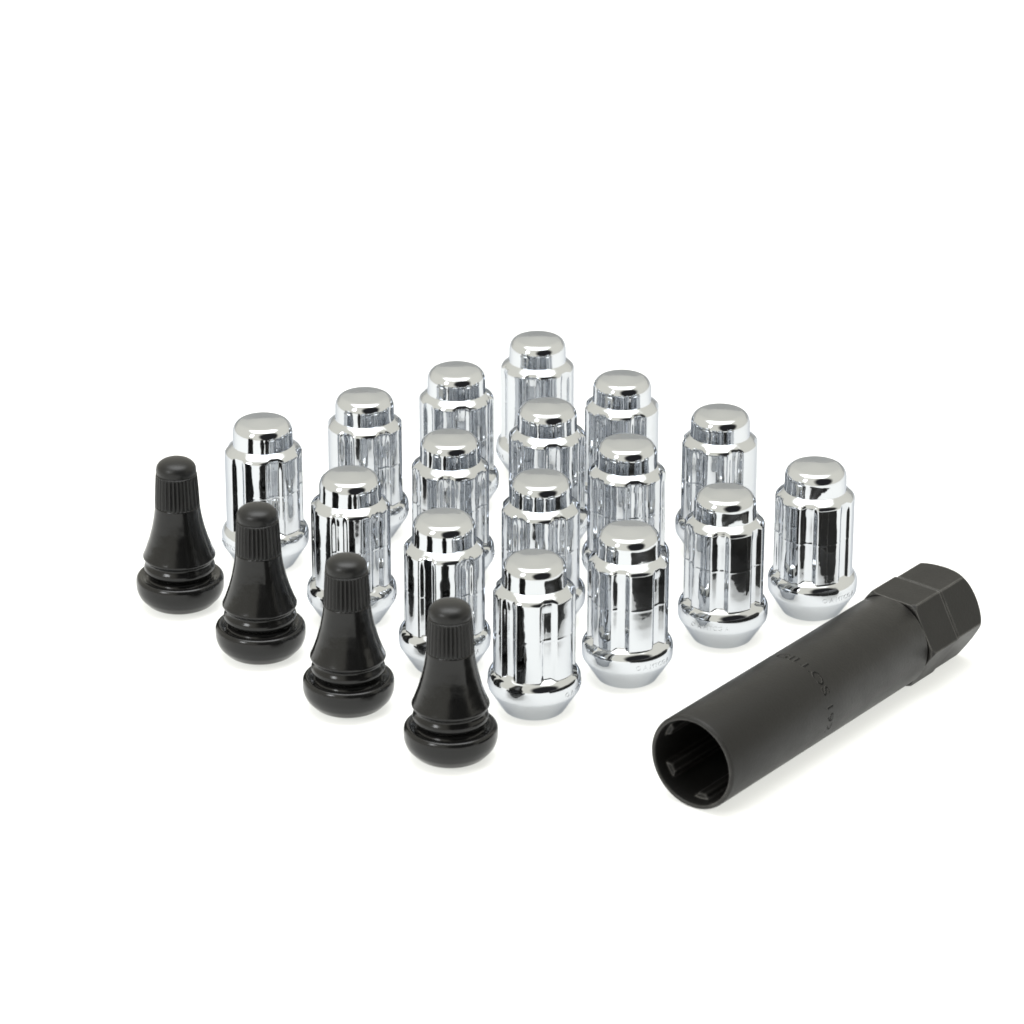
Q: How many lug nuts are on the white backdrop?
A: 16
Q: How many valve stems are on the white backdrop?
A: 4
